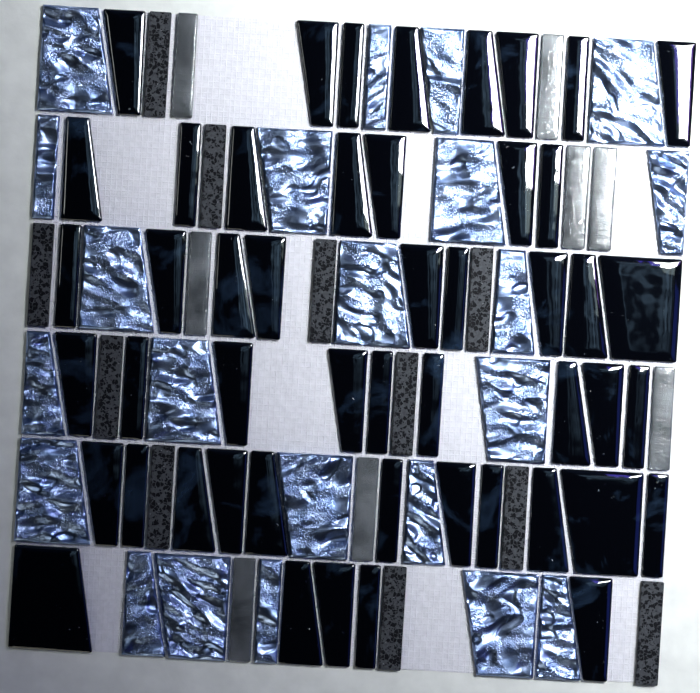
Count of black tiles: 49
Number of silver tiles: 22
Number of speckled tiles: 11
